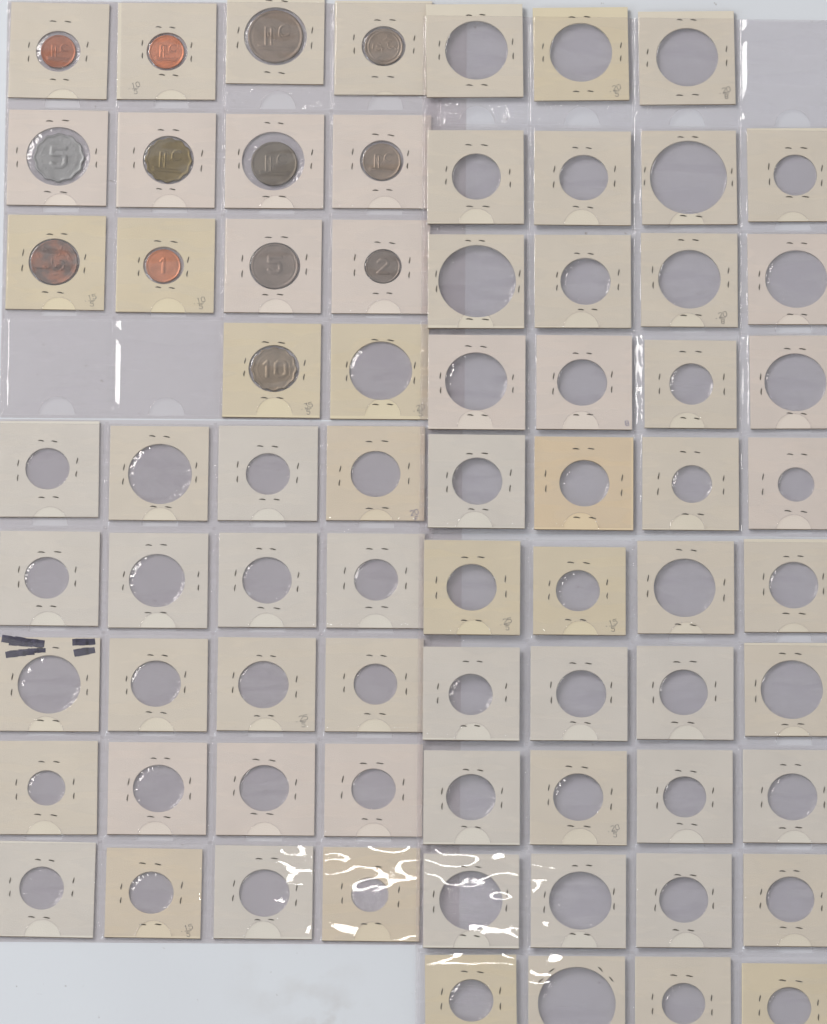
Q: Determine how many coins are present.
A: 13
